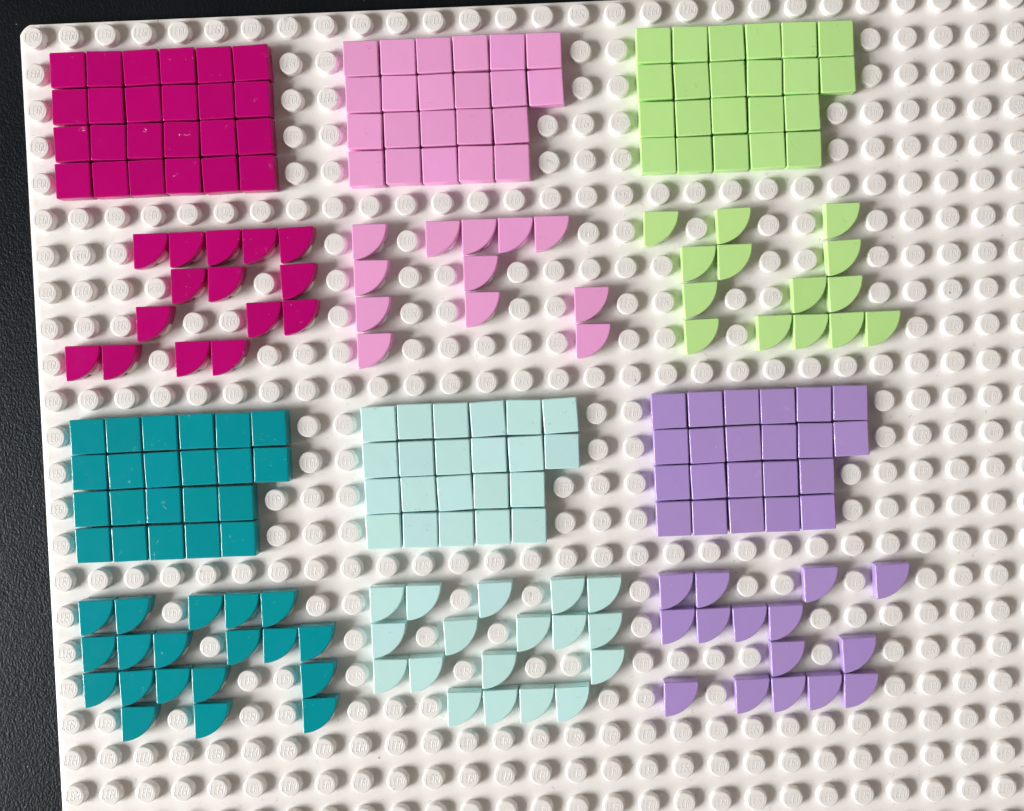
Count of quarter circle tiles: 93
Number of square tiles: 134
